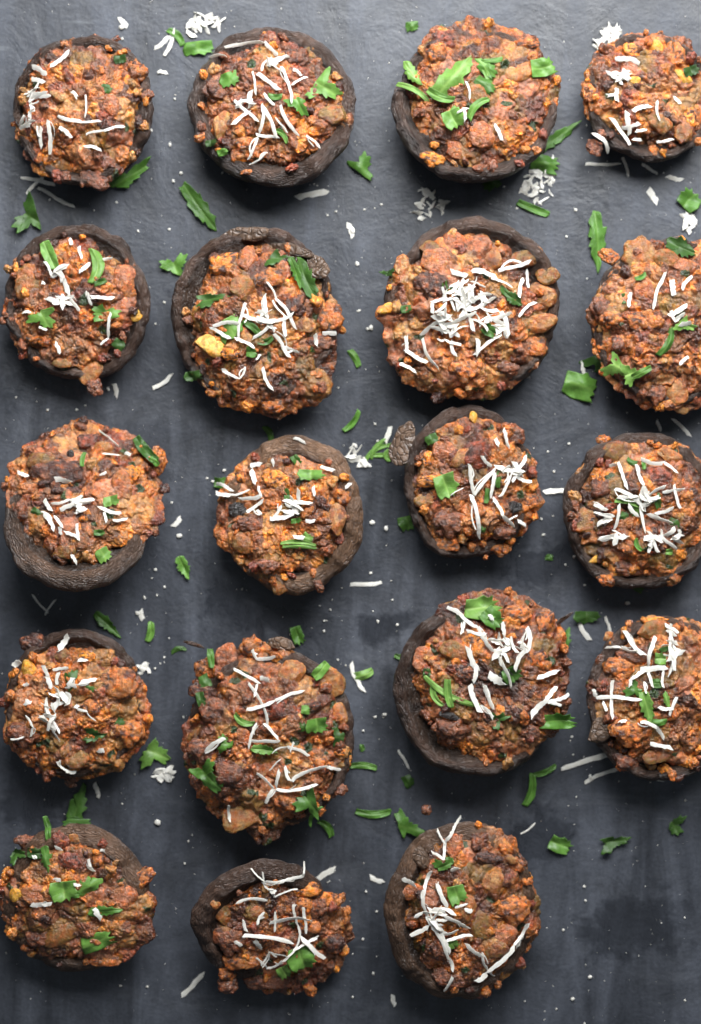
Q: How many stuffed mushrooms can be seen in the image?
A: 19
